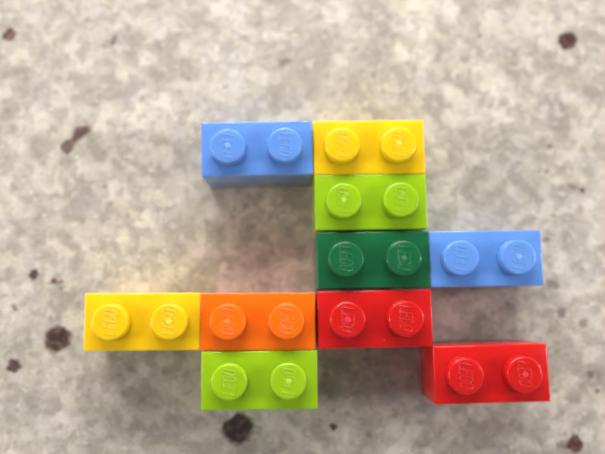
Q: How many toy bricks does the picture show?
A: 10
